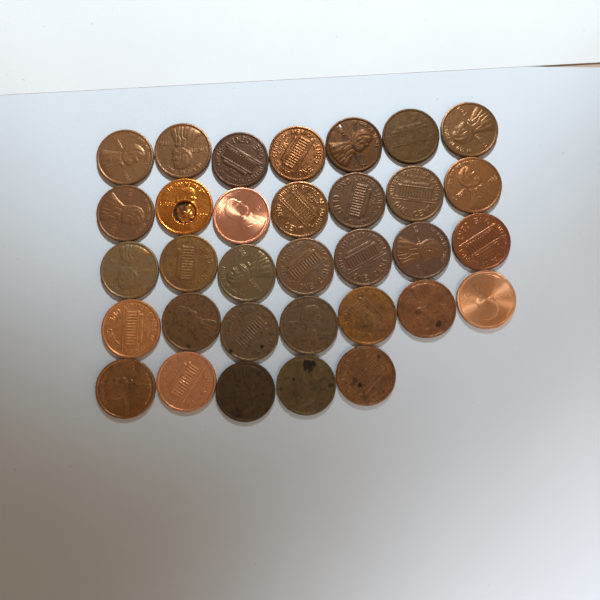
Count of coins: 33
